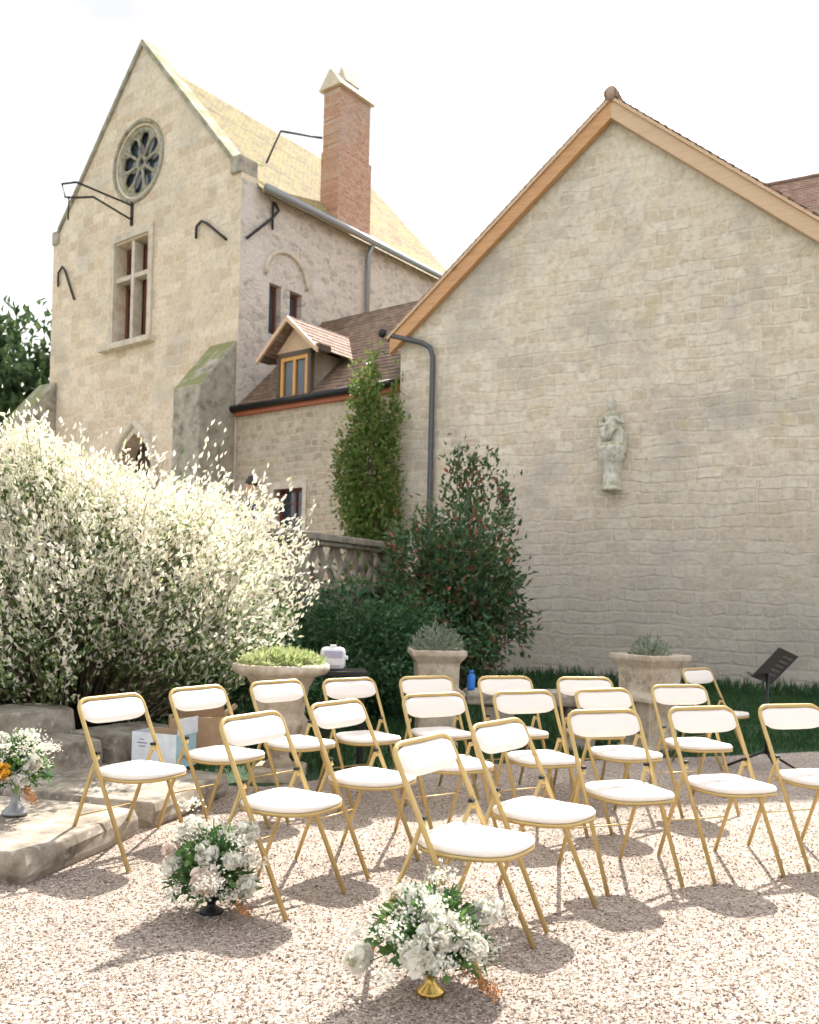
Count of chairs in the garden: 19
